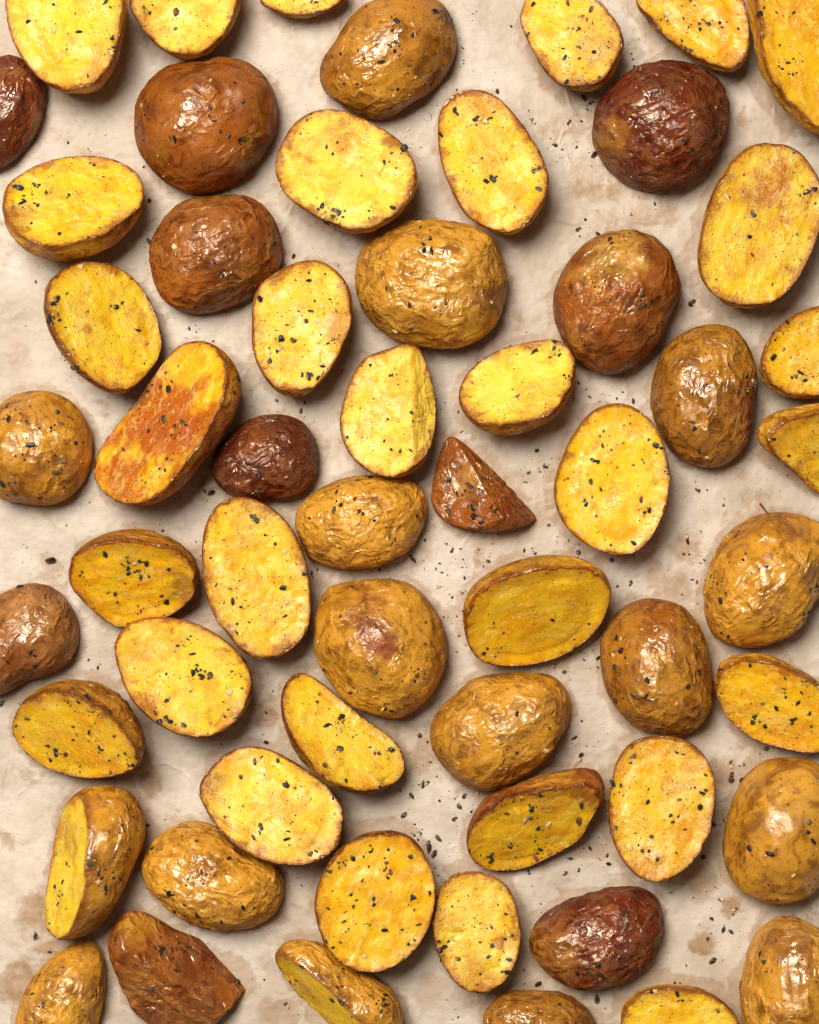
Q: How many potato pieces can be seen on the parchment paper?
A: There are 57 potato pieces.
